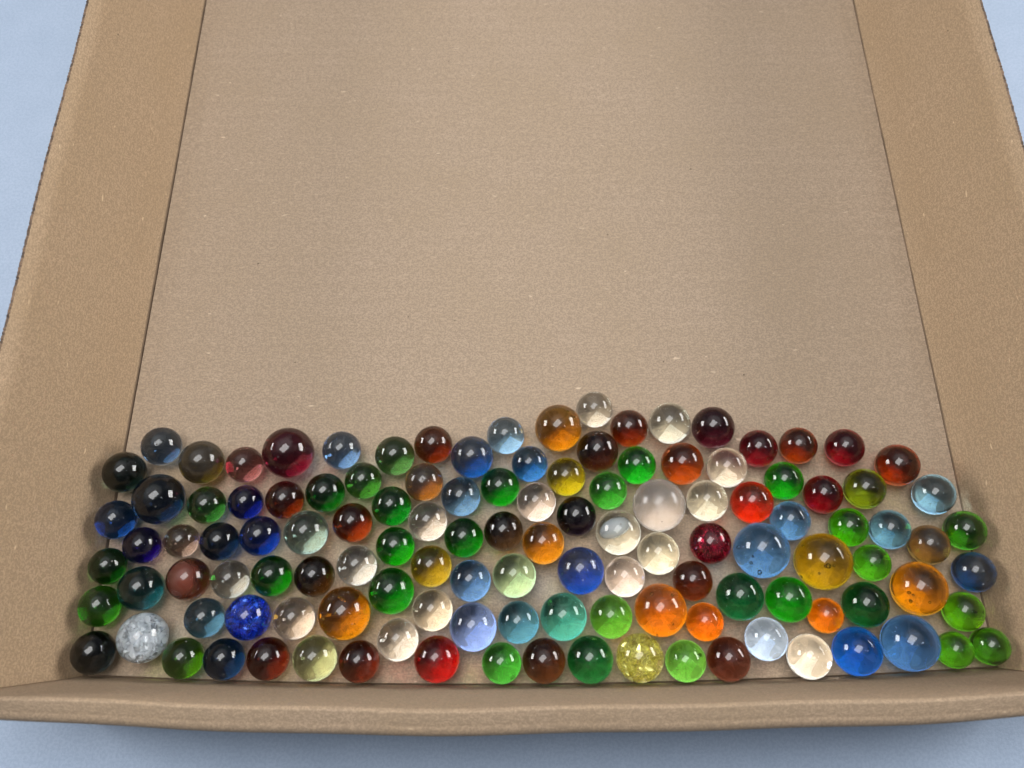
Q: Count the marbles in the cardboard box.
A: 122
